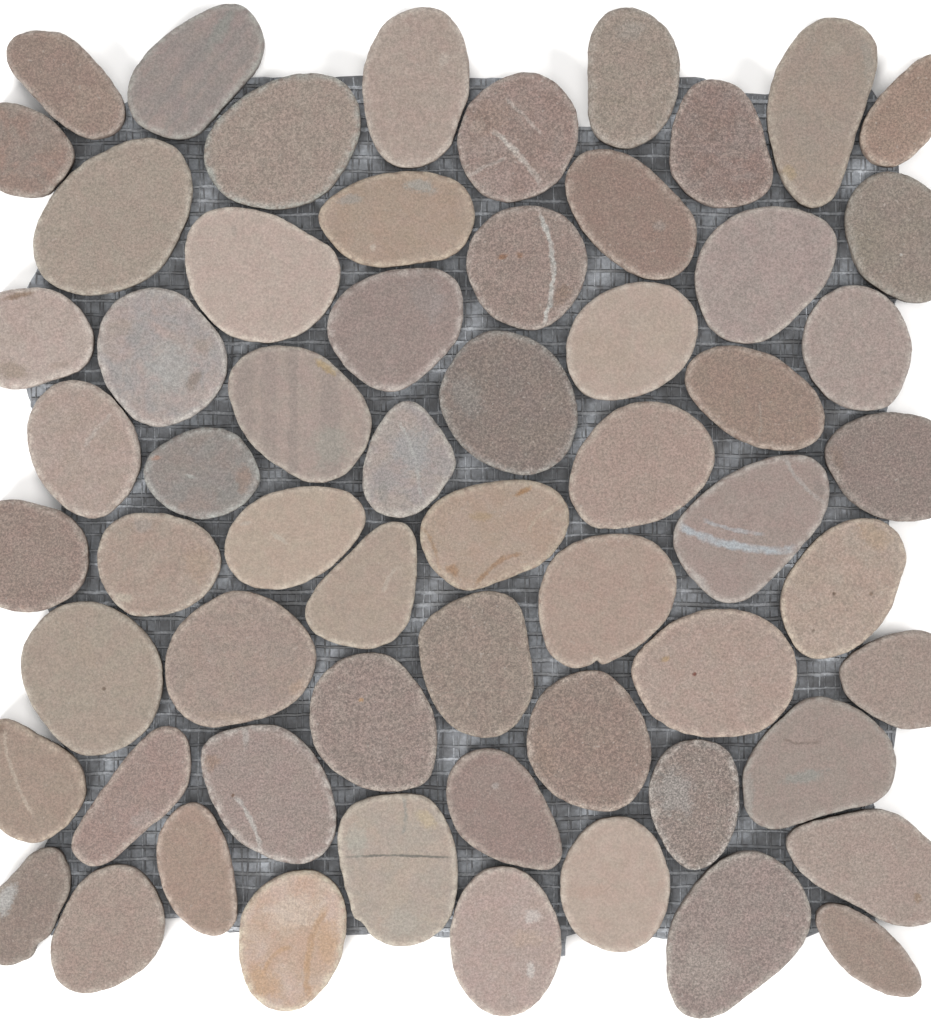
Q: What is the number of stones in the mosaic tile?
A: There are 61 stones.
